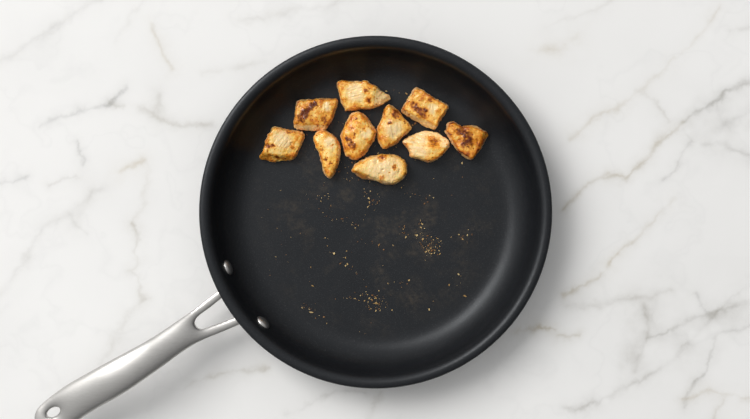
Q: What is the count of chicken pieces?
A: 10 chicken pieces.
